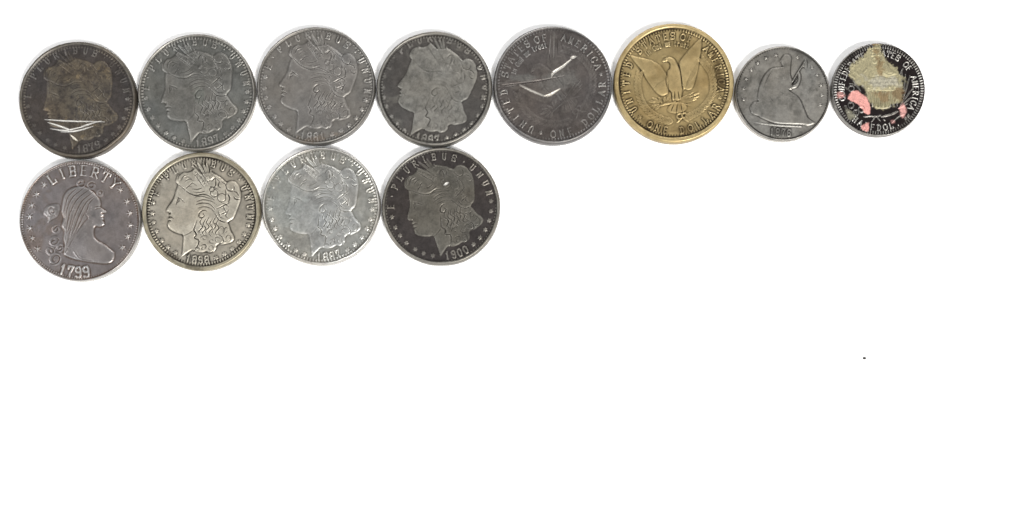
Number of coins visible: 12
